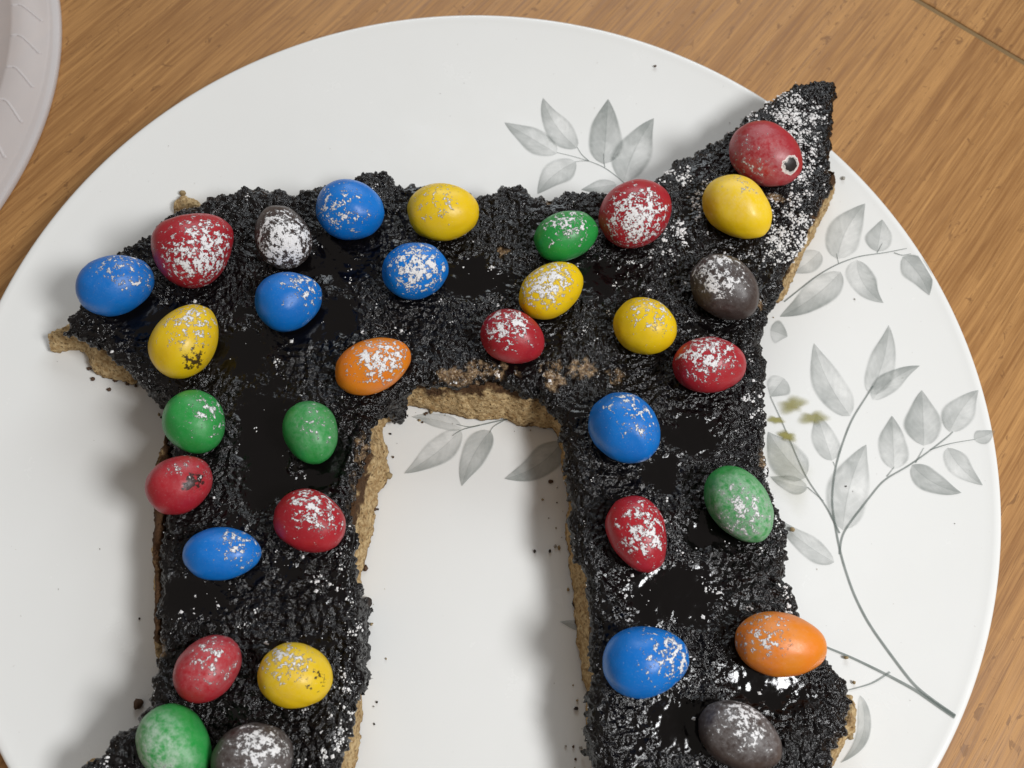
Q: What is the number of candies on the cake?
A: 33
